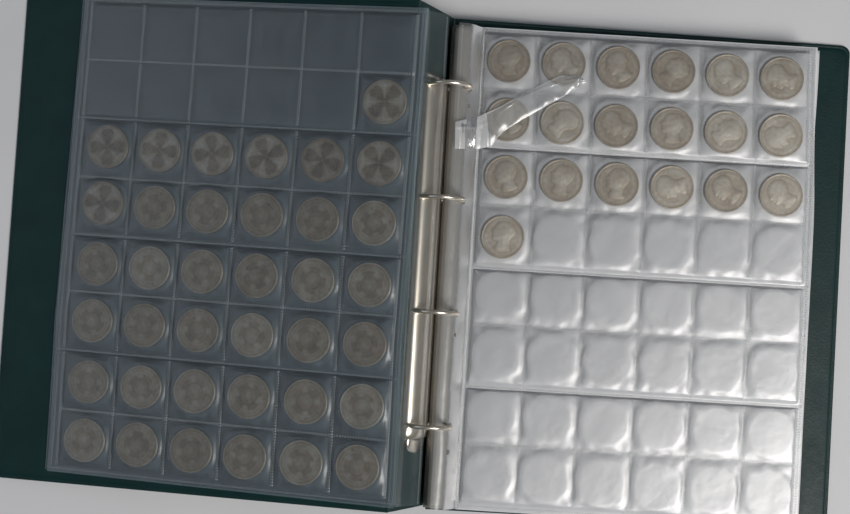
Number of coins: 56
